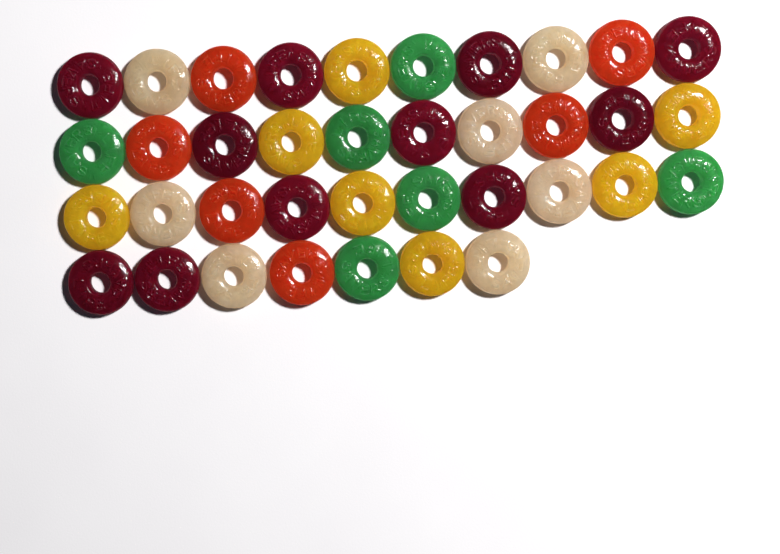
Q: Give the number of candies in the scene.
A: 37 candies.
